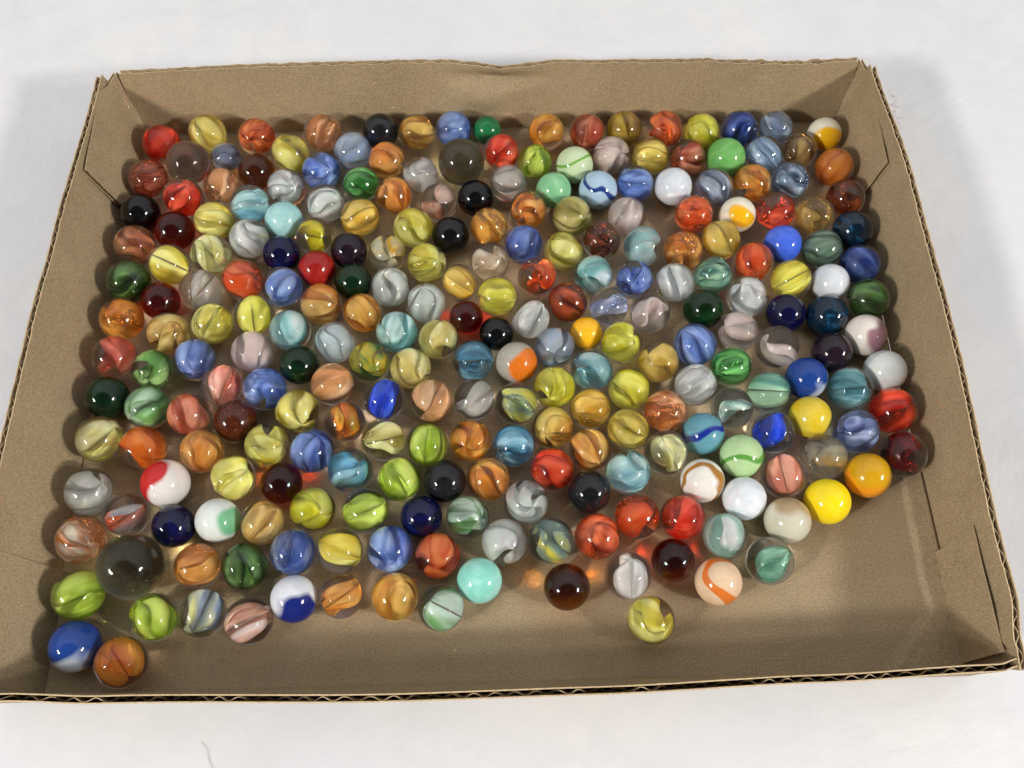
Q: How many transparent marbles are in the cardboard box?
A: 199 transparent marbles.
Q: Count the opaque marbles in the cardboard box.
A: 51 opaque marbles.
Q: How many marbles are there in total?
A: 250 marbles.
